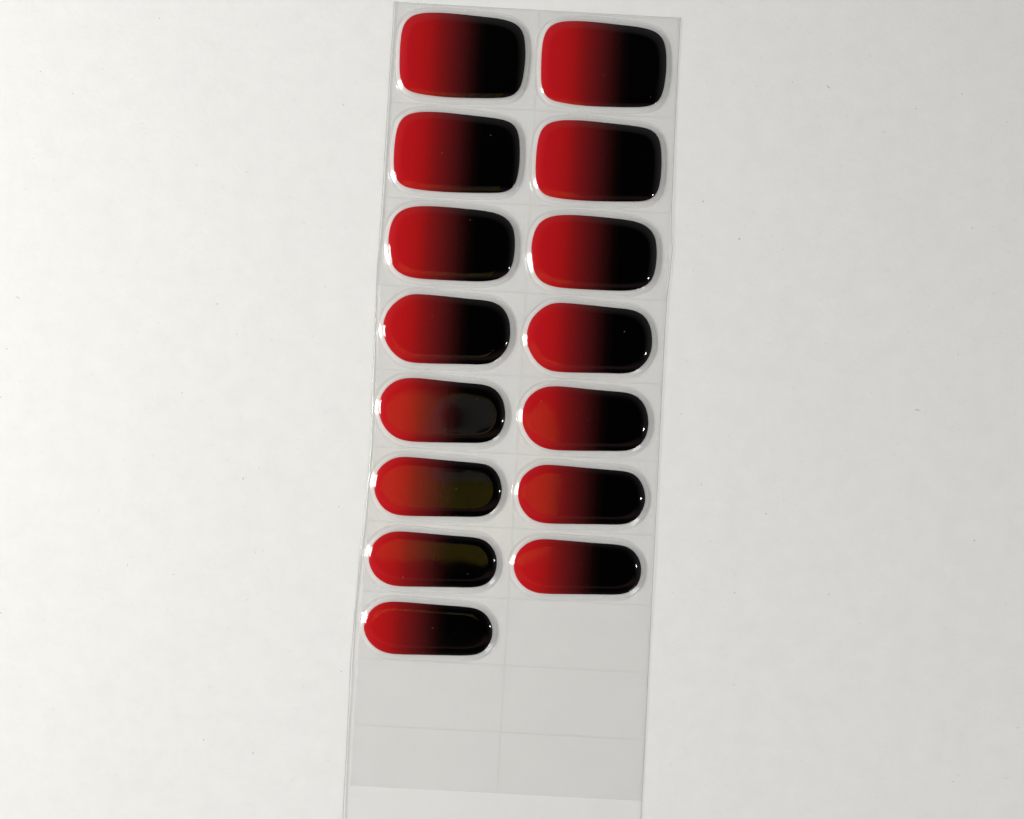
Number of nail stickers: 15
